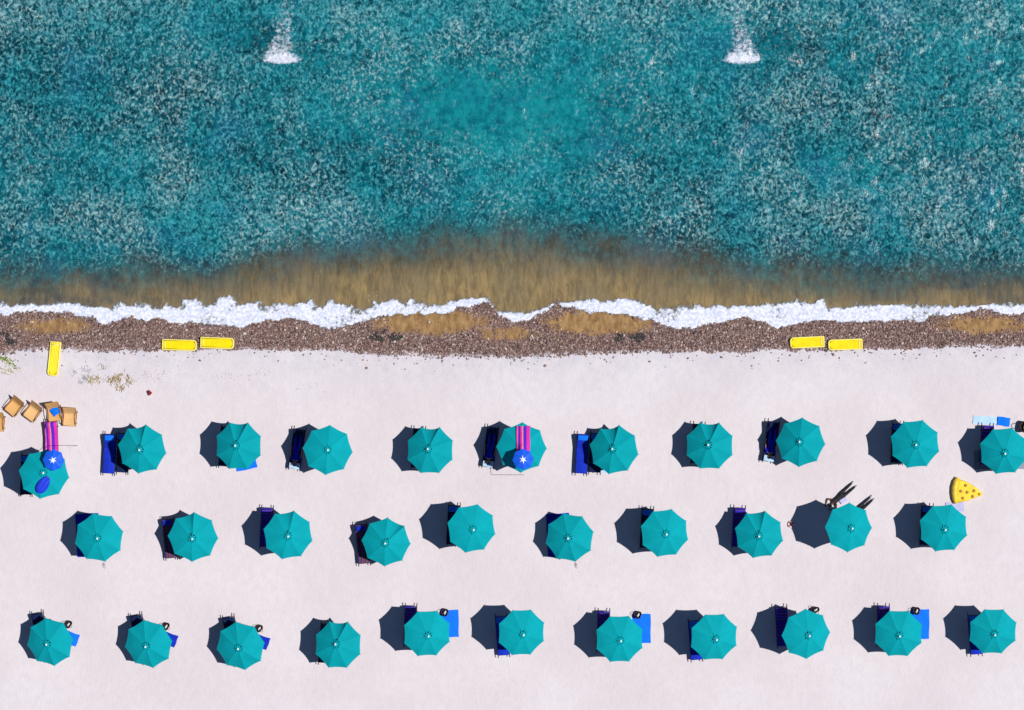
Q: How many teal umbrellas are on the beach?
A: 32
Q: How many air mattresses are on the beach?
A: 5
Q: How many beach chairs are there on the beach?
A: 5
